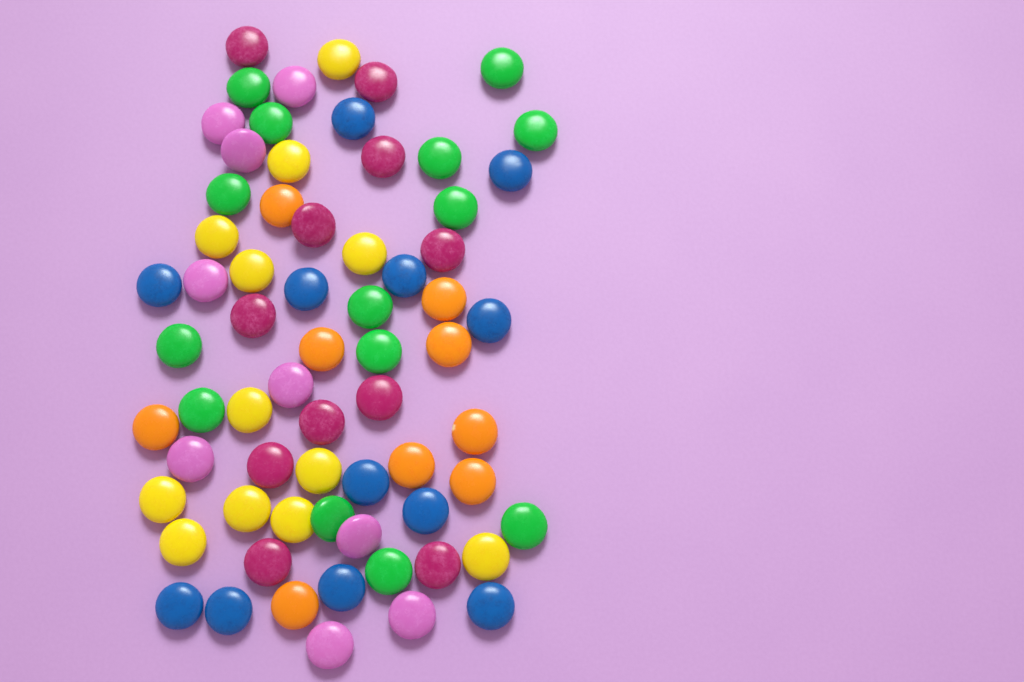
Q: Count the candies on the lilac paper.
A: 67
